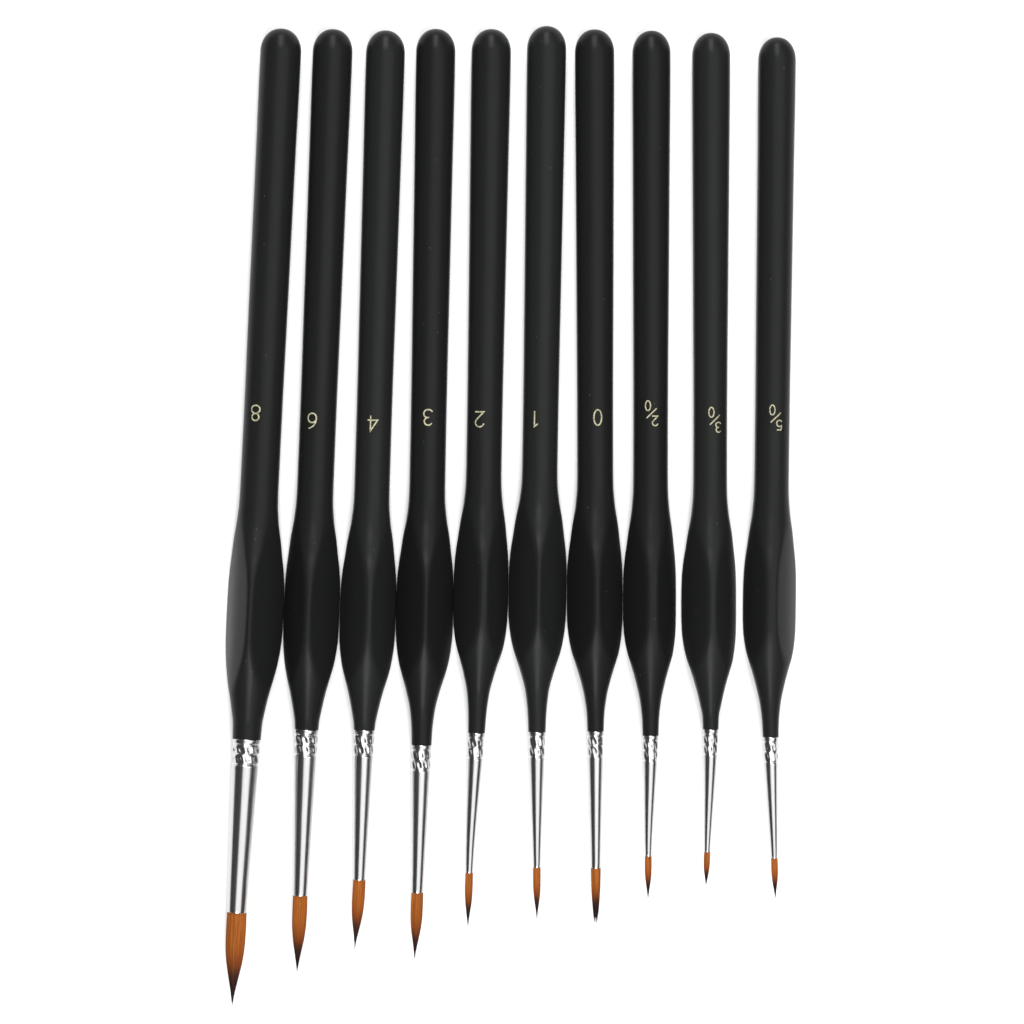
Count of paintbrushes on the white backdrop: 10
